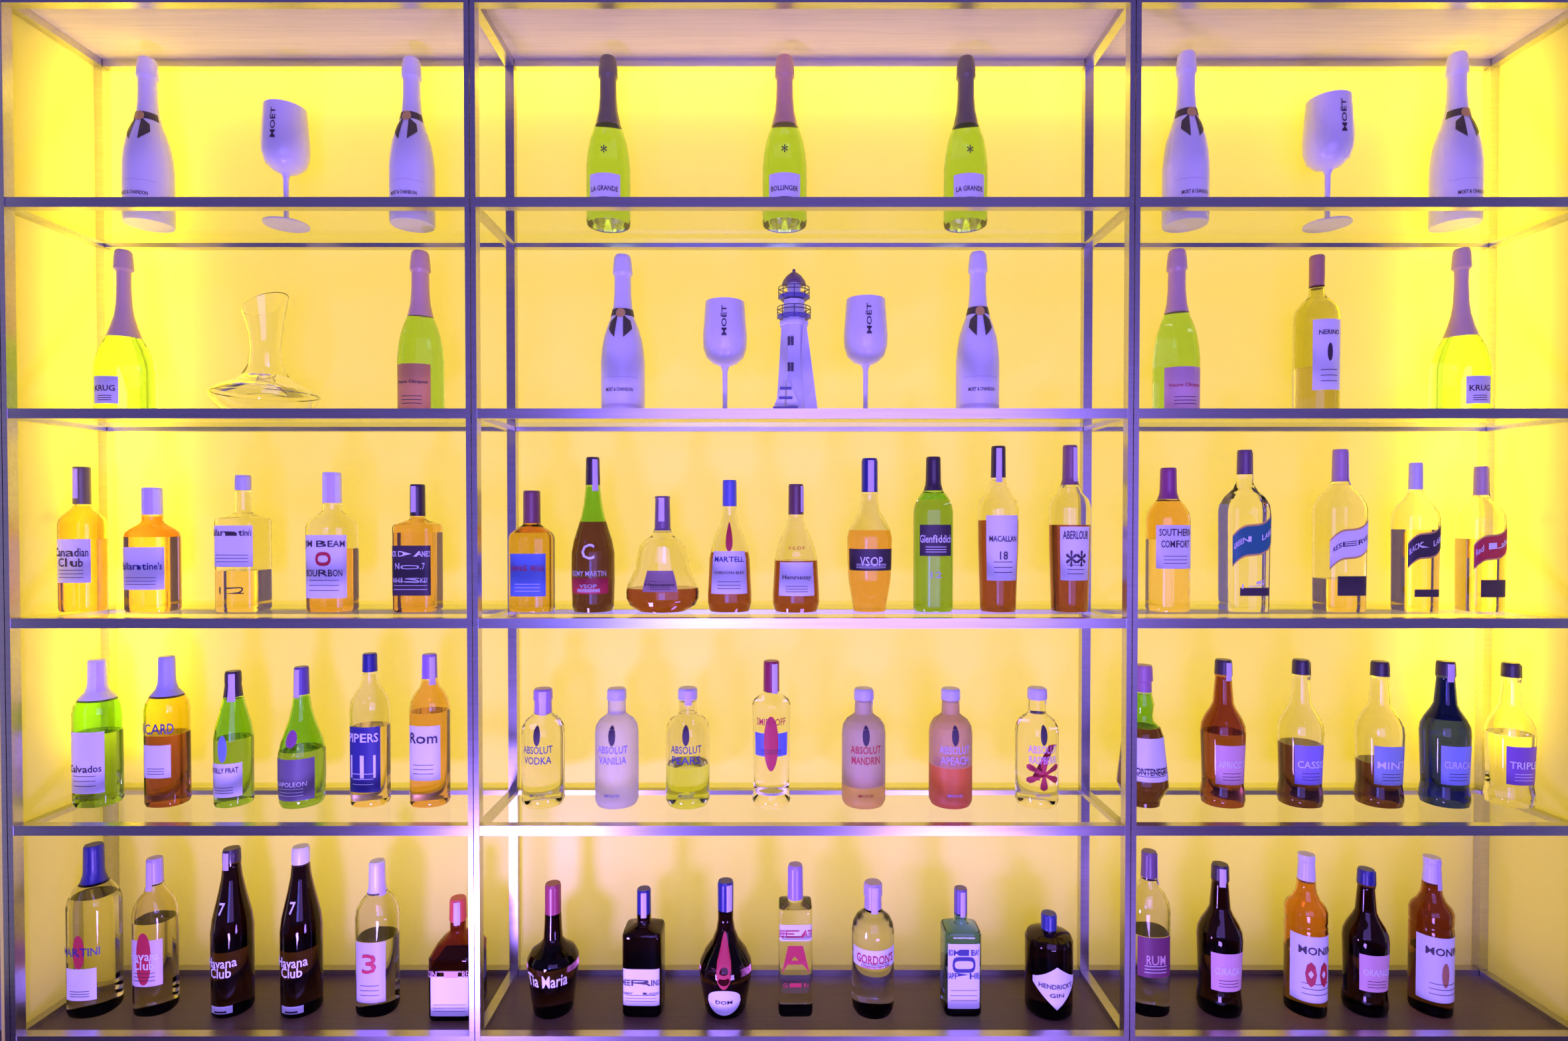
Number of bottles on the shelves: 70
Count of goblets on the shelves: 4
